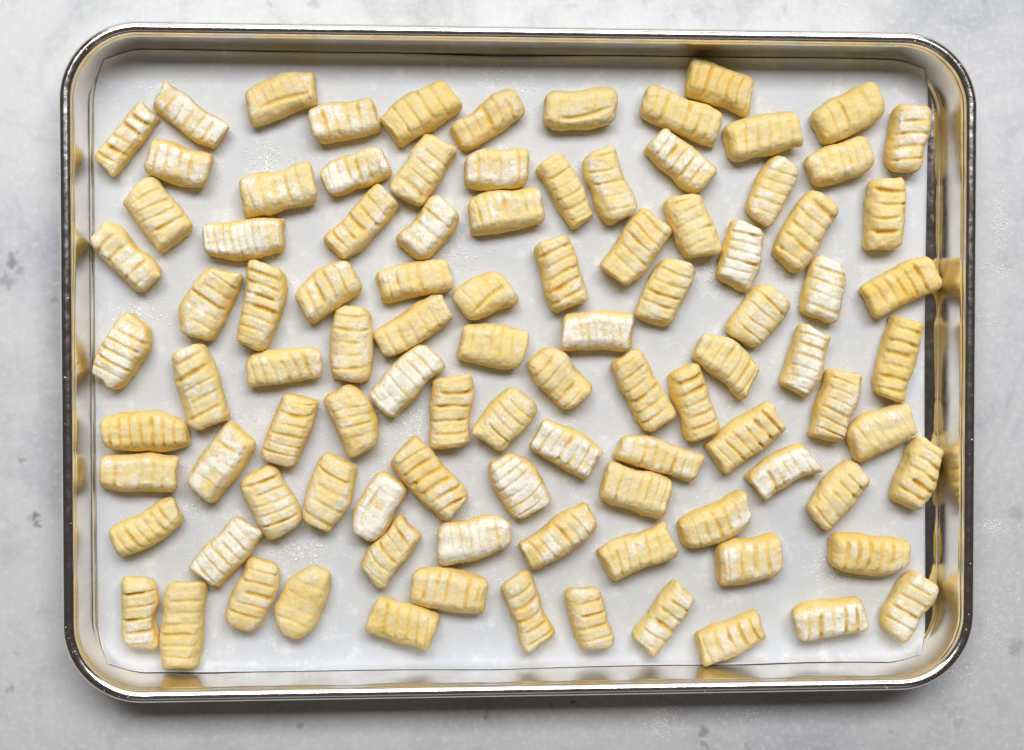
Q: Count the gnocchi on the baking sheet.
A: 99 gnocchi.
